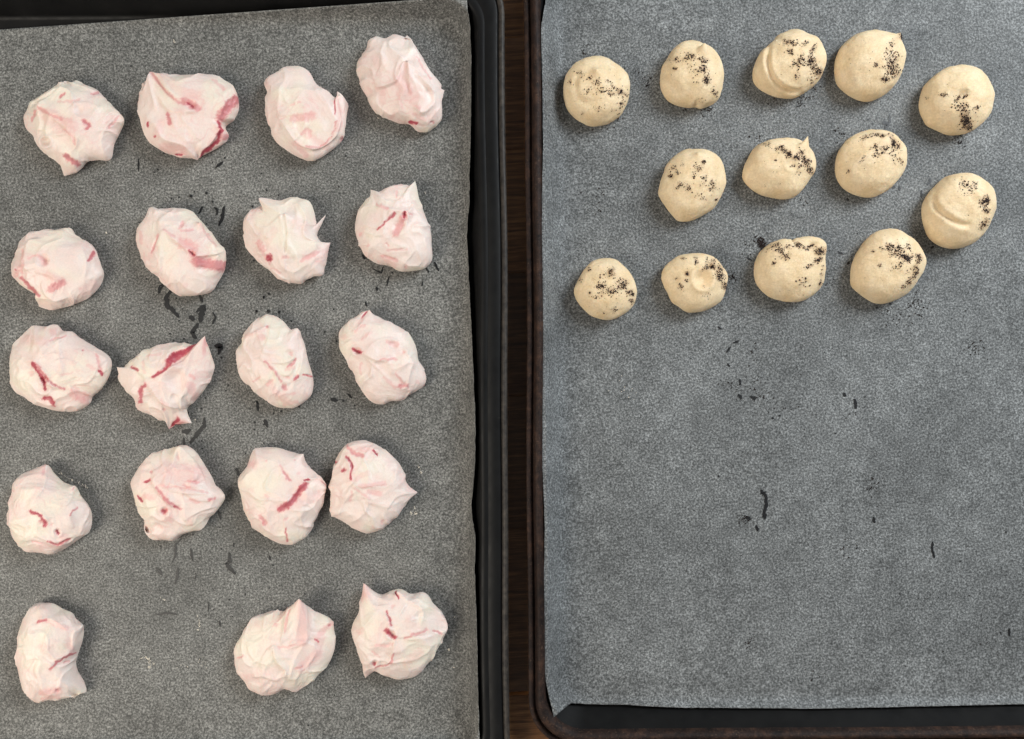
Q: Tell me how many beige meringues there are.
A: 13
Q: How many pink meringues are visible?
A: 19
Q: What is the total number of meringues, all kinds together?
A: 32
